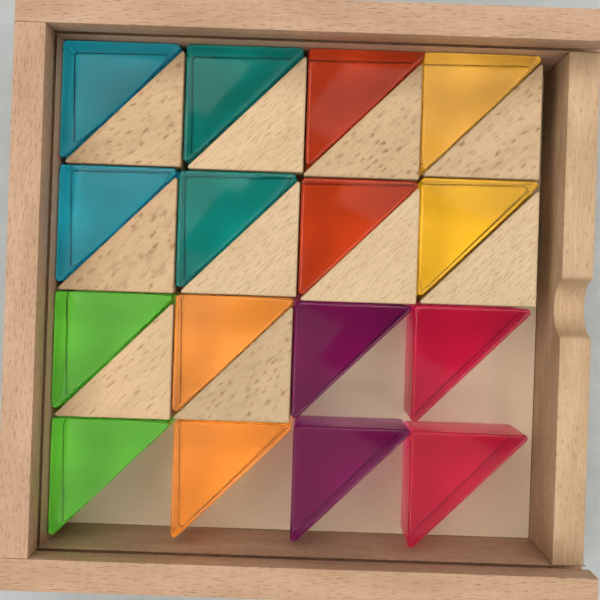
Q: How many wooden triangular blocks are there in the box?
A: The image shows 10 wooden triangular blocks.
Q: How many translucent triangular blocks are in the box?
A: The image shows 16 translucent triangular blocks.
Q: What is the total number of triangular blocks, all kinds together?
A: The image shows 26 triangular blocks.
